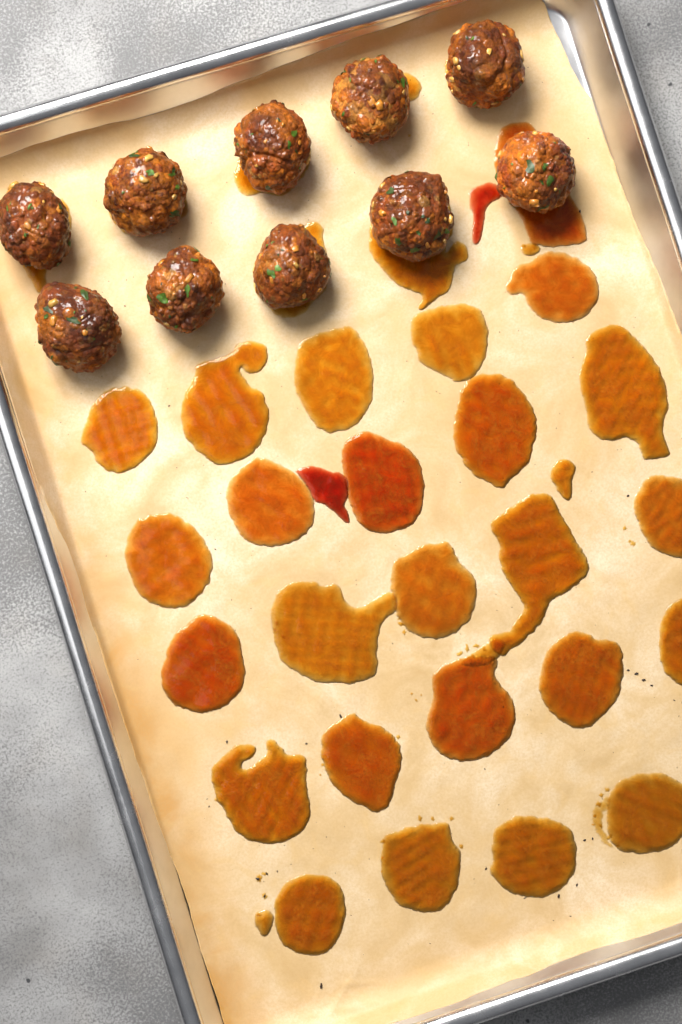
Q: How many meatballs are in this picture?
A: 10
